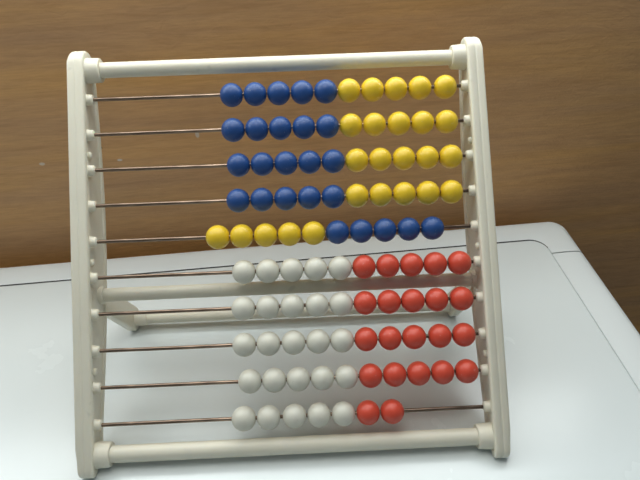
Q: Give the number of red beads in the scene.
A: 22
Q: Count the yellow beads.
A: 25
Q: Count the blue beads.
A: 25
